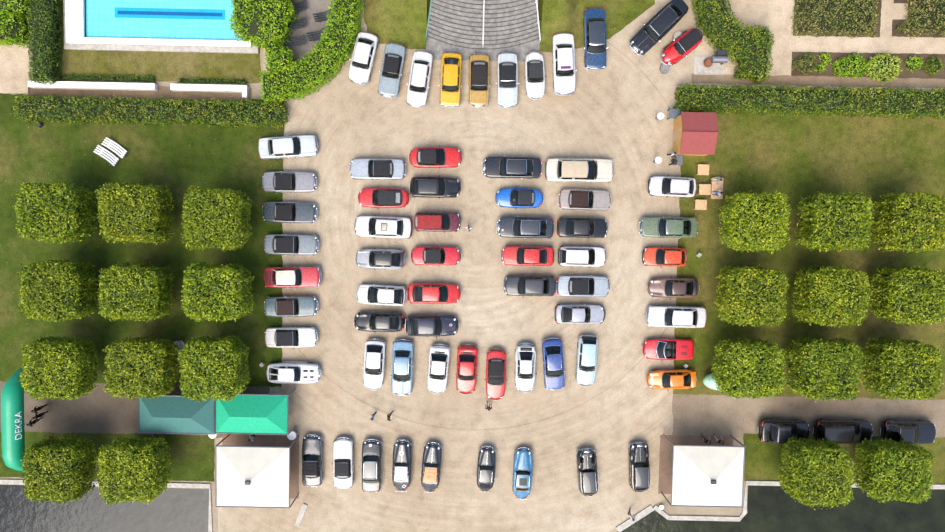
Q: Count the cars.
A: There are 69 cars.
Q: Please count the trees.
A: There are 22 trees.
